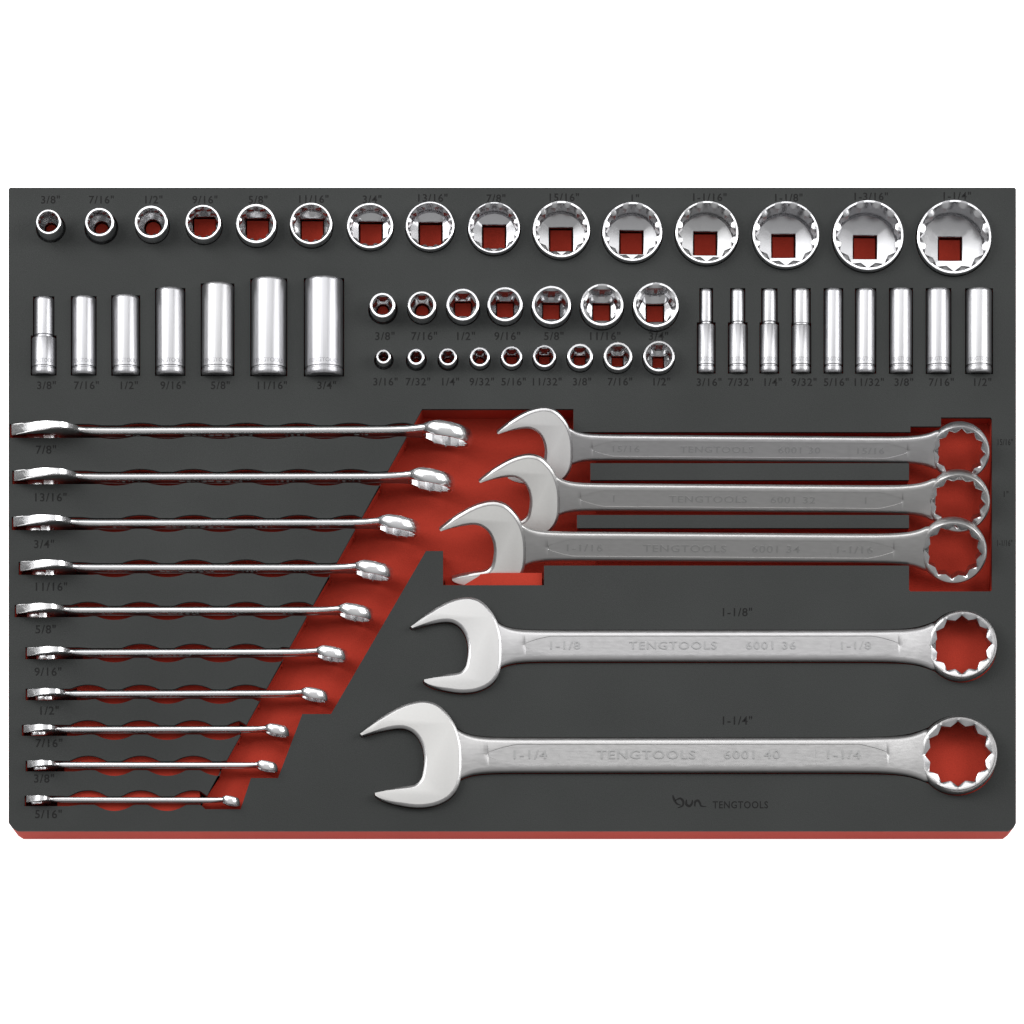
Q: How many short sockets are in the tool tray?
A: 31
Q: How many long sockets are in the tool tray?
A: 16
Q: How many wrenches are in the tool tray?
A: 15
